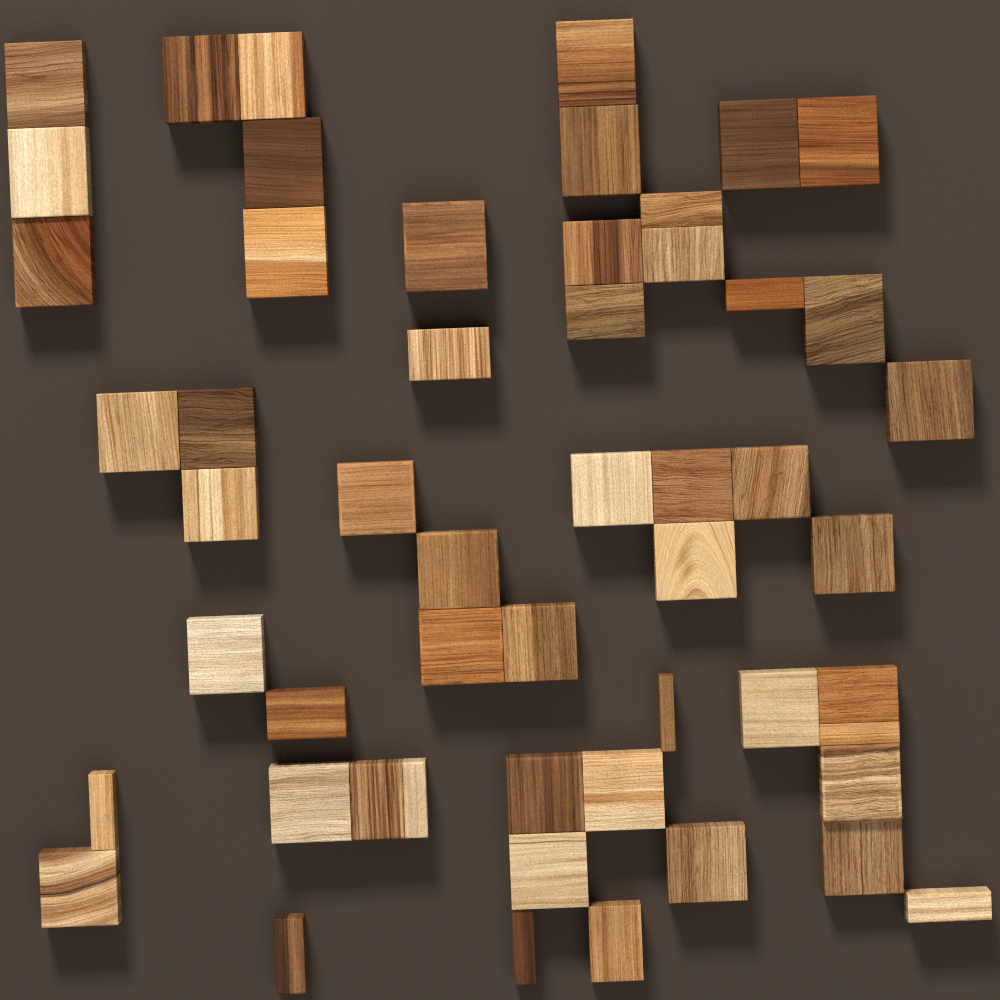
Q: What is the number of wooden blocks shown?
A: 53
